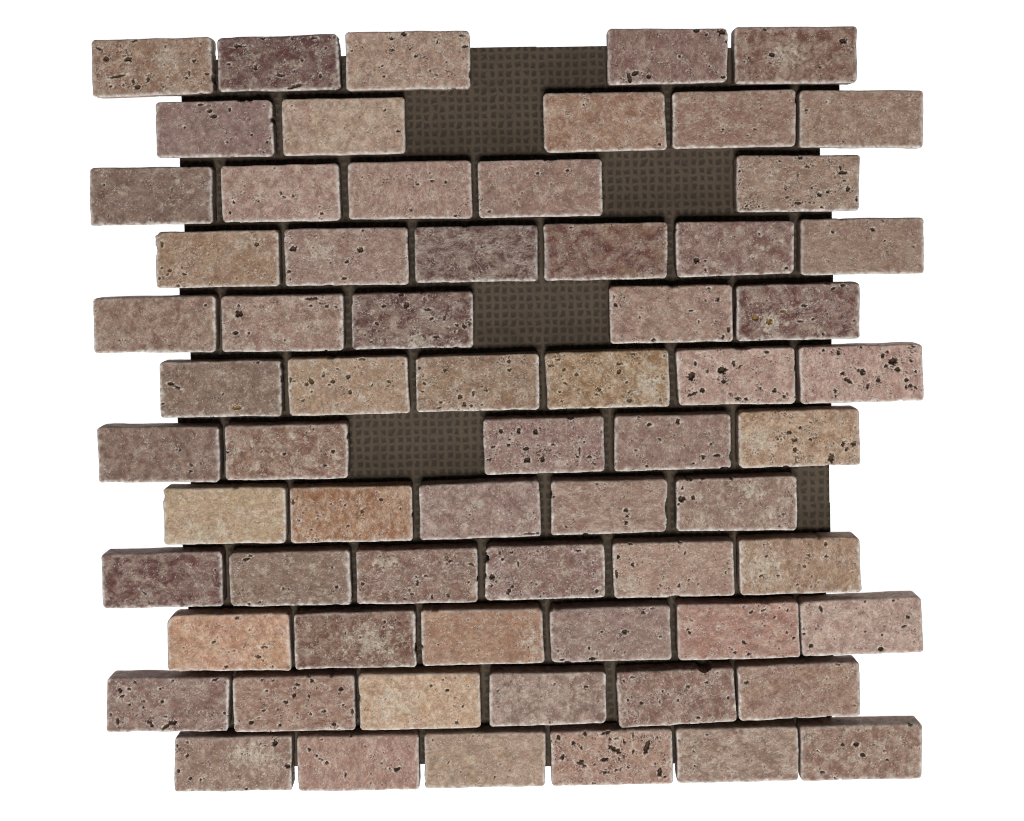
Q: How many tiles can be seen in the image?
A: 66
